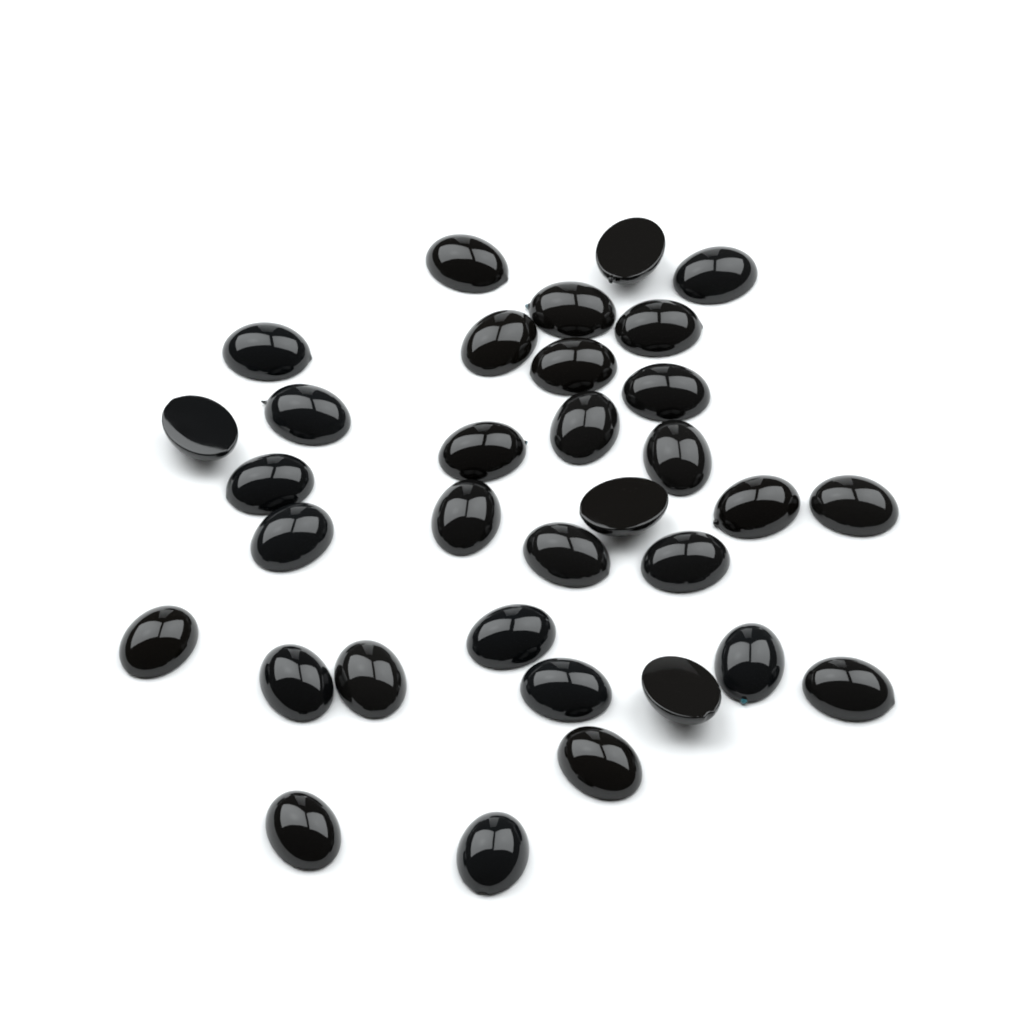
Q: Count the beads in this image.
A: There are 33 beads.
